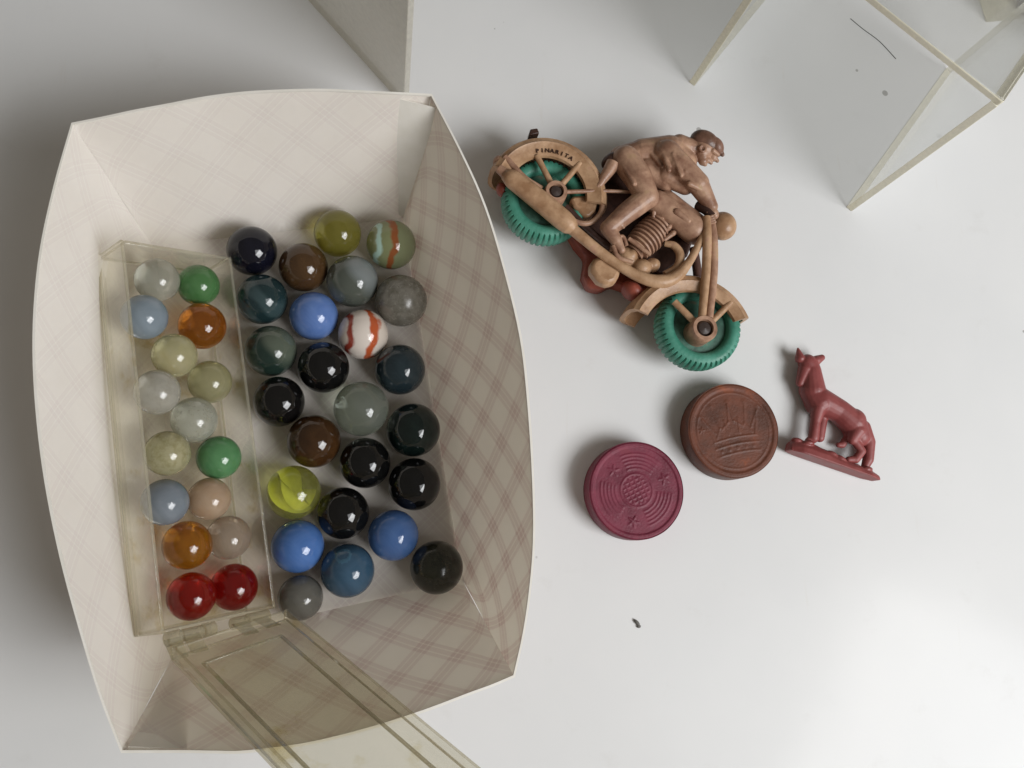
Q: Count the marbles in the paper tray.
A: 41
